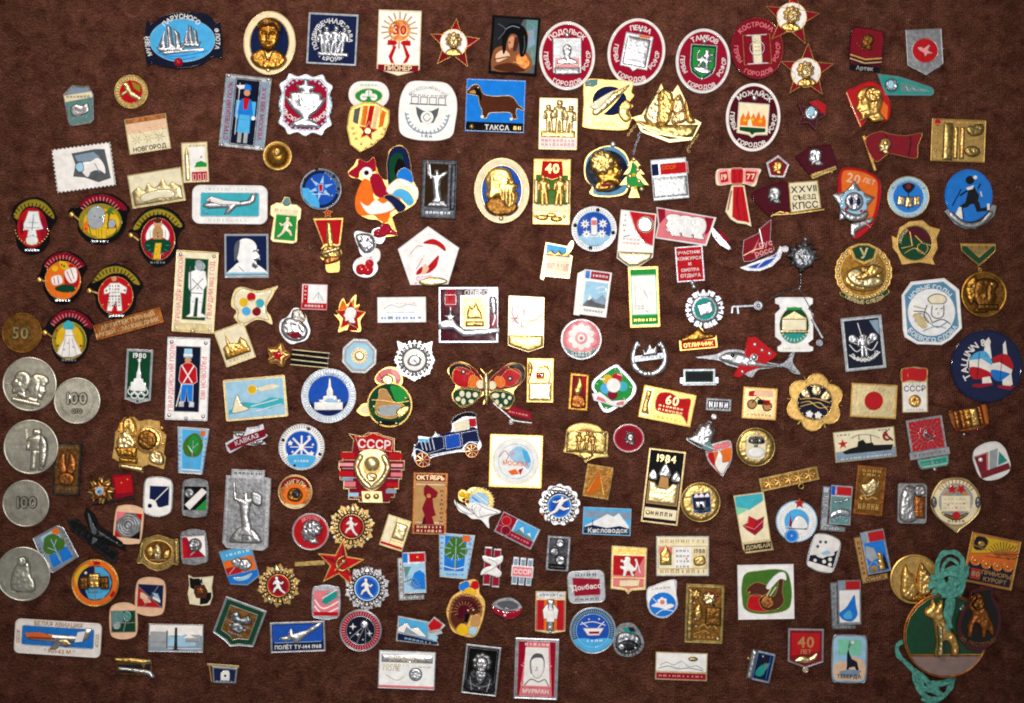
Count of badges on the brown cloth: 200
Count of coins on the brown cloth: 6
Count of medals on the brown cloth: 4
